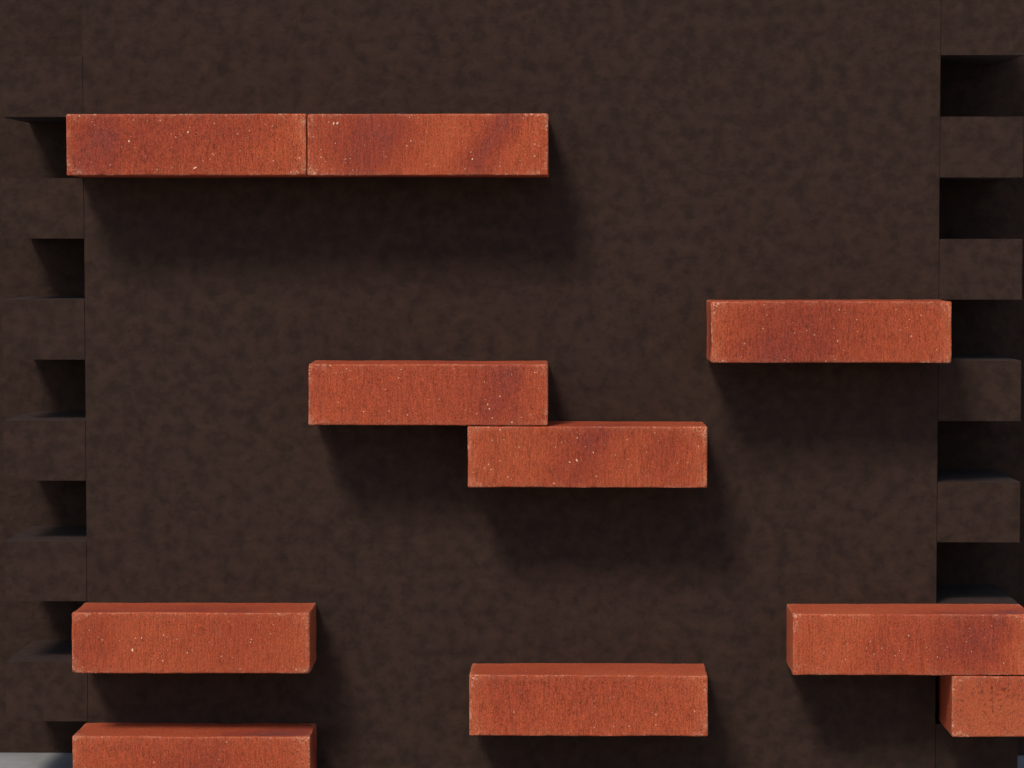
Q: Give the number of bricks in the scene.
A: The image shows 10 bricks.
